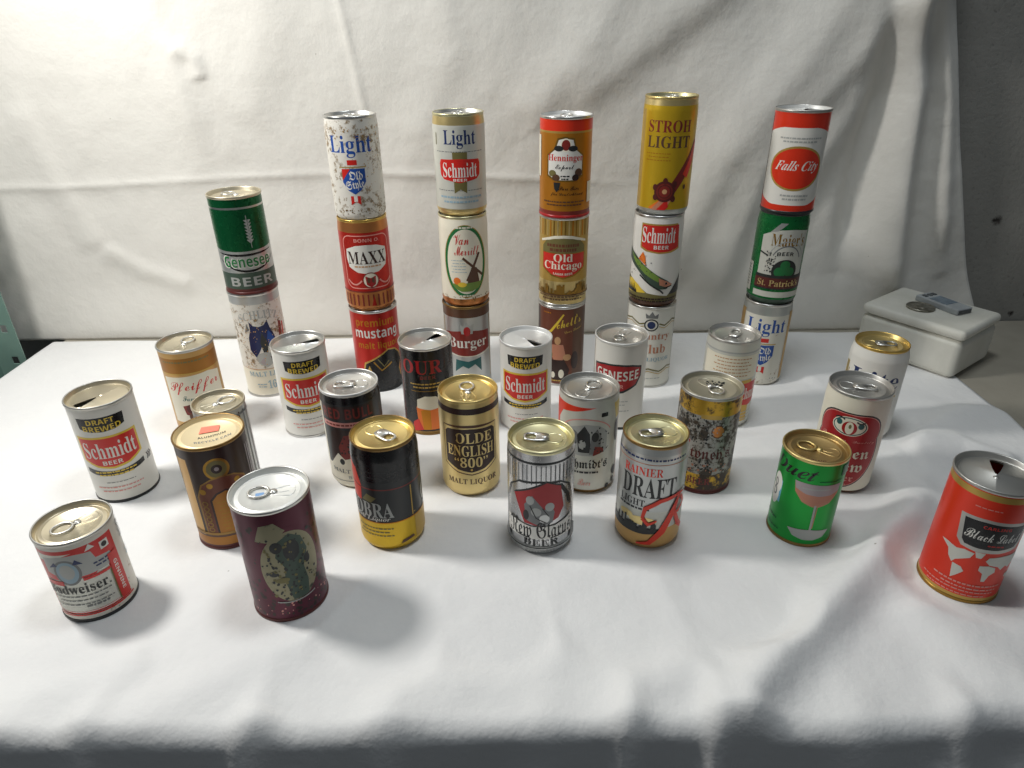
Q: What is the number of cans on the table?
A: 39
